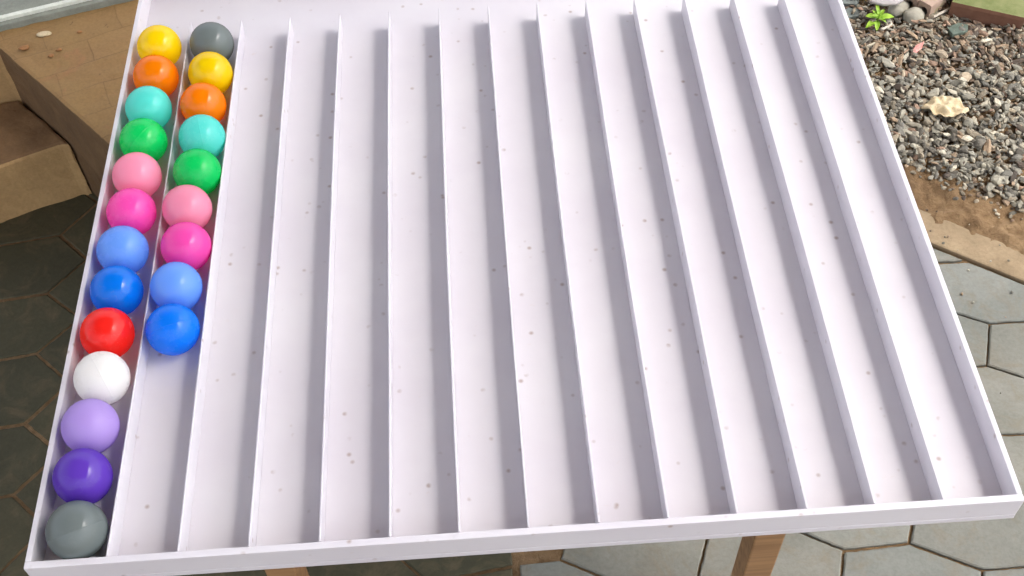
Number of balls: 22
